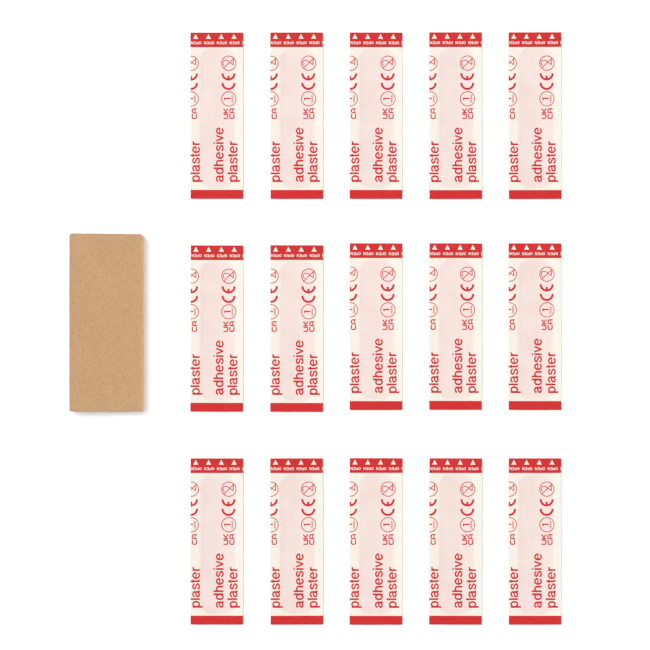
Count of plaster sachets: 15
